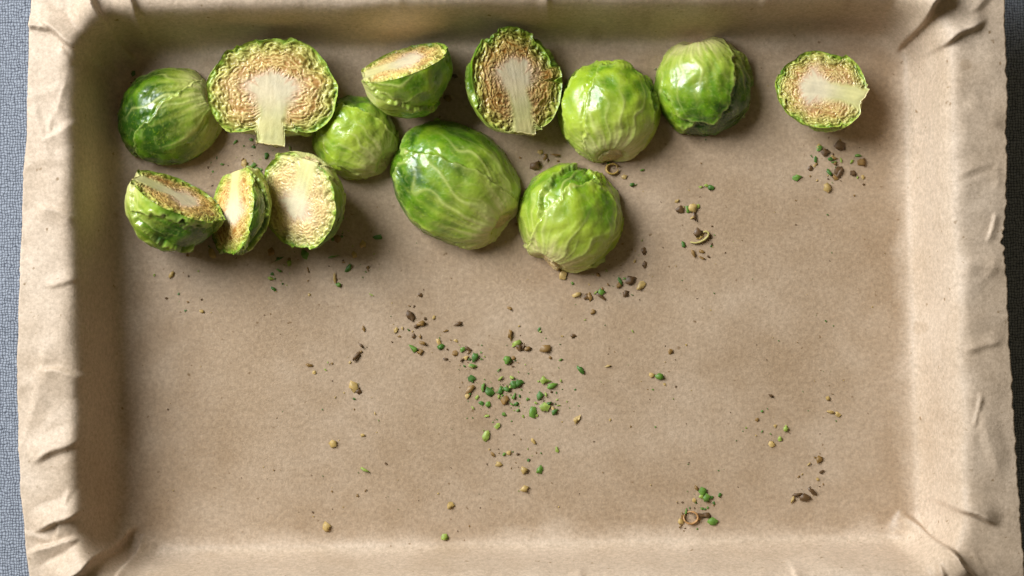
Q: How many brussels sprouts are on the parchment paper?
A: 13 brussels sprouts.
